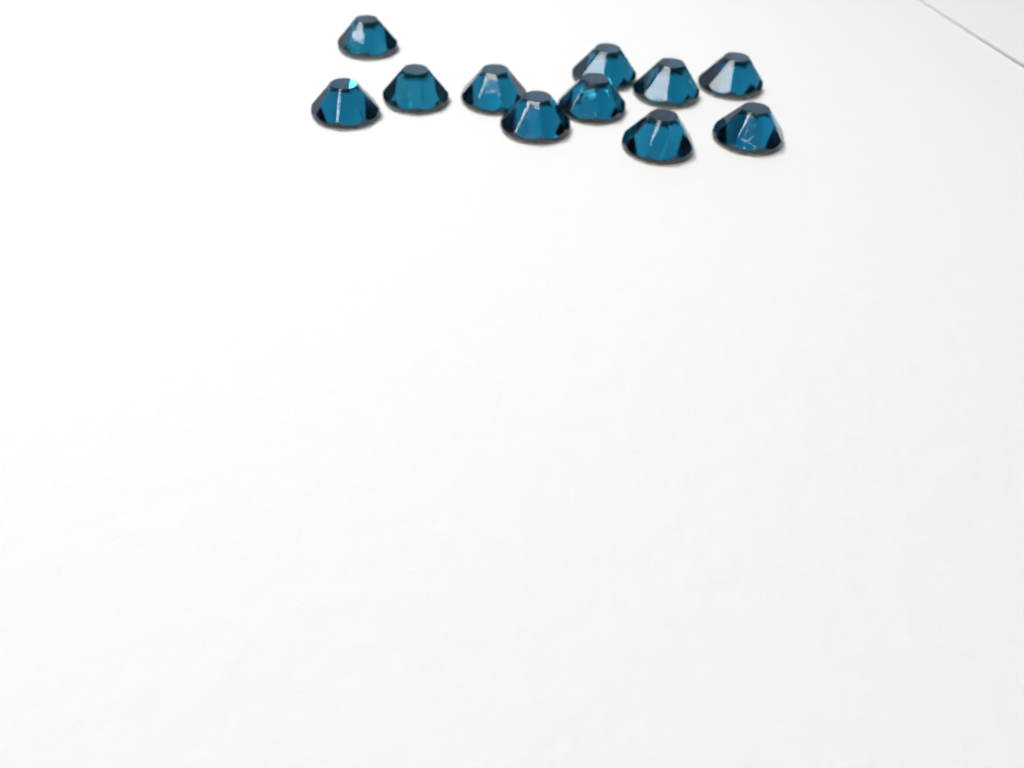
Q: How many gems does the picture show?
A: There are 11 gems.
